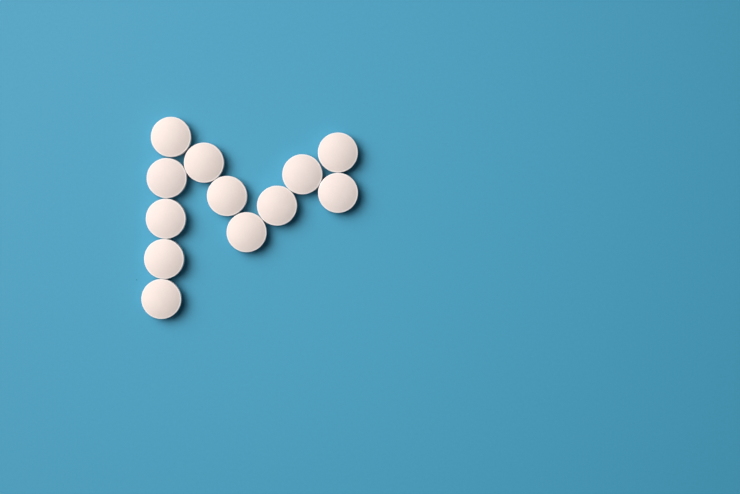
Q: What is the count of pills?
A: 12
